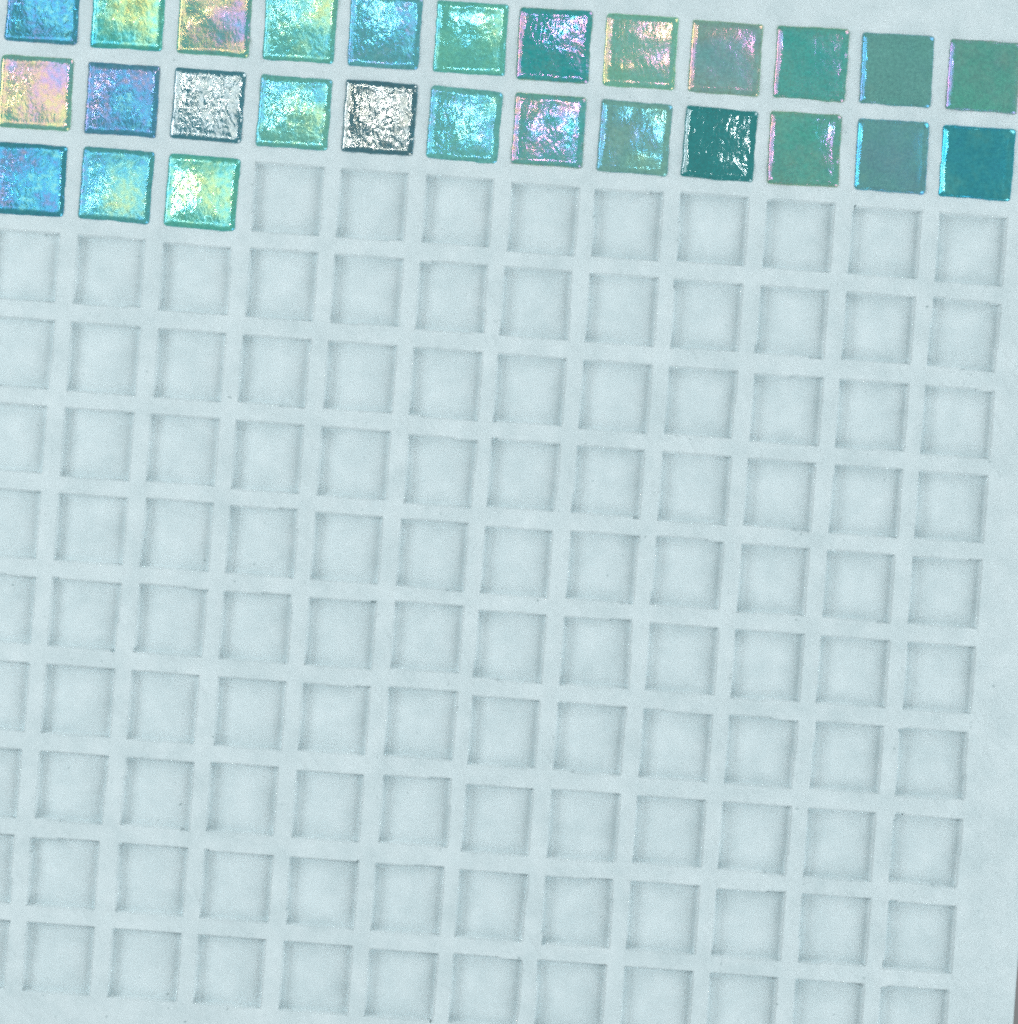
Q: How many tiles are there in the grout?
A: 27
